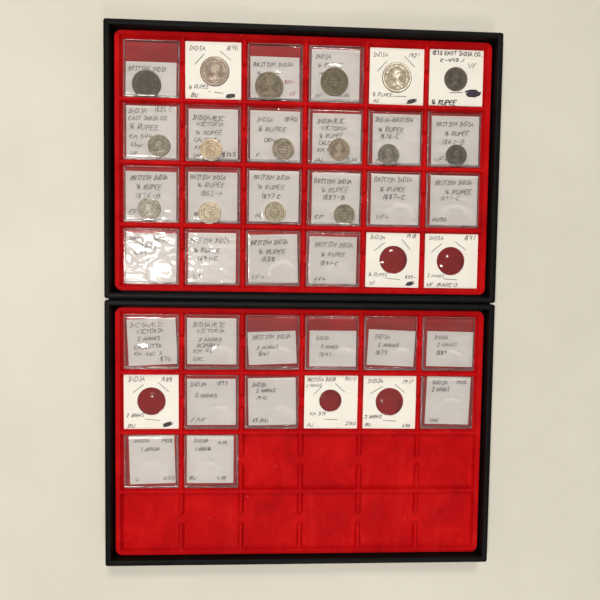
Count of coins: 16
